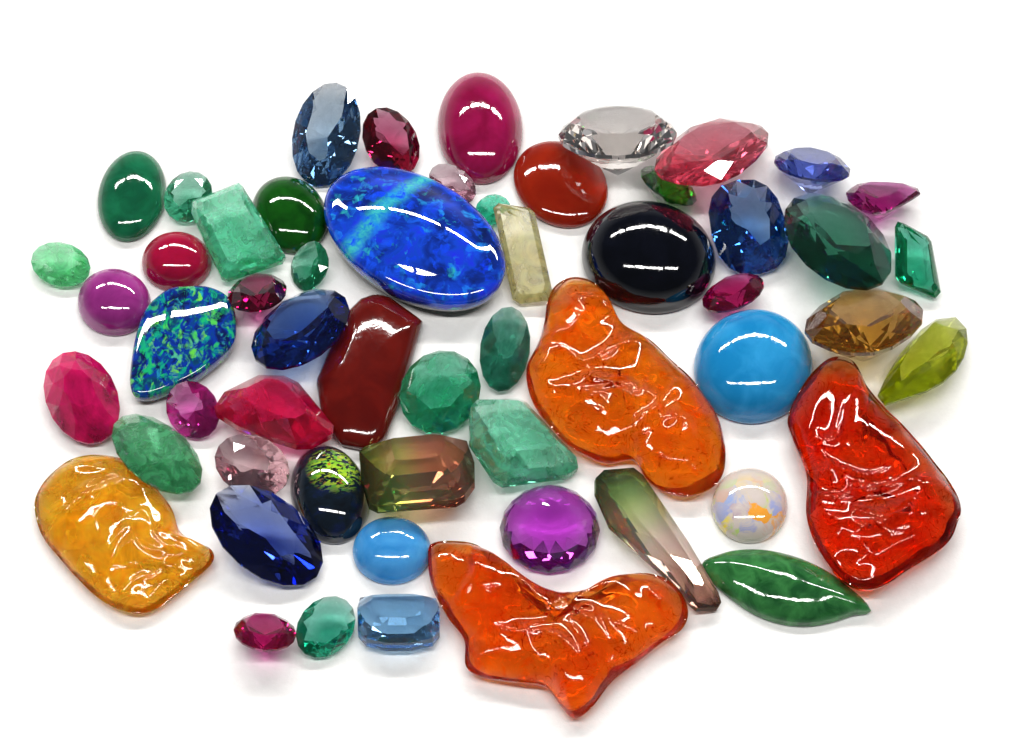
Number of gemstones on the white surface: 56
